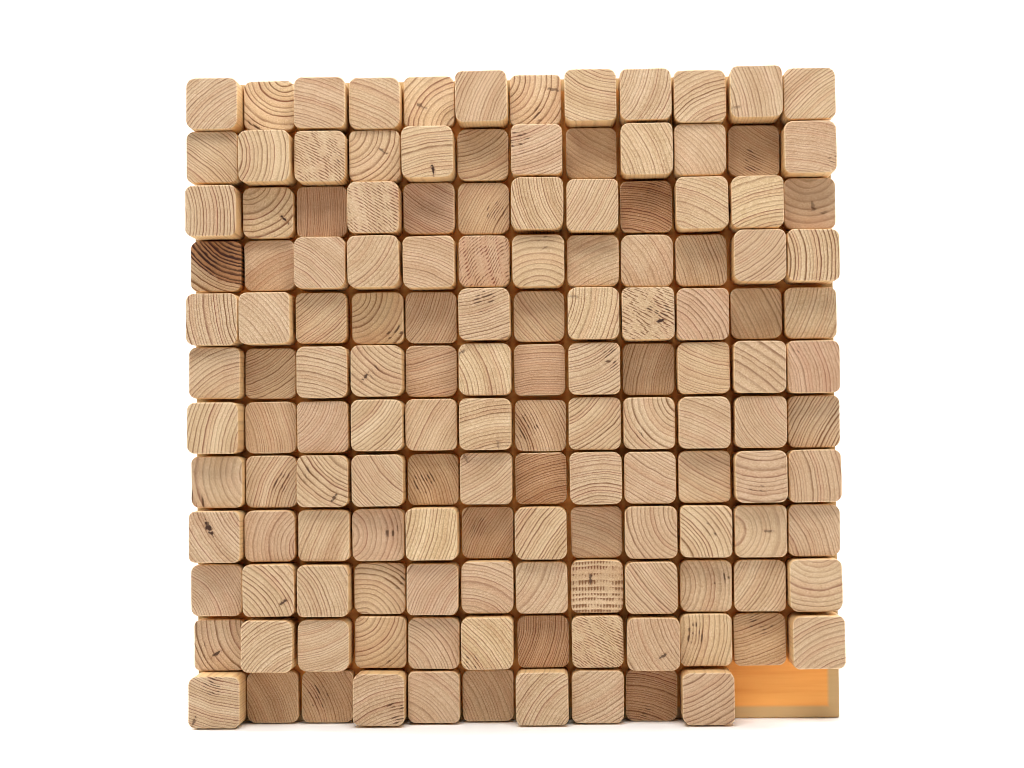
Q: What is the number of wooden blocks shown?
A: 142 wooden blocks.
